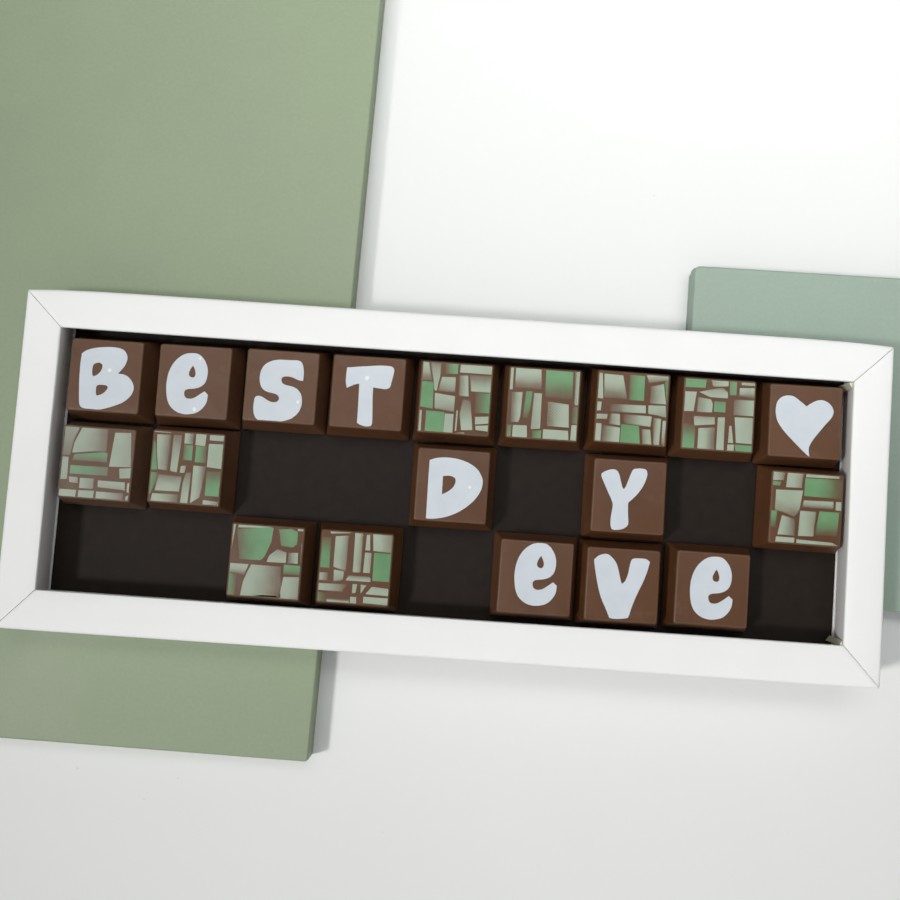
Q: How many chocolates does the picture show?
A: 19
